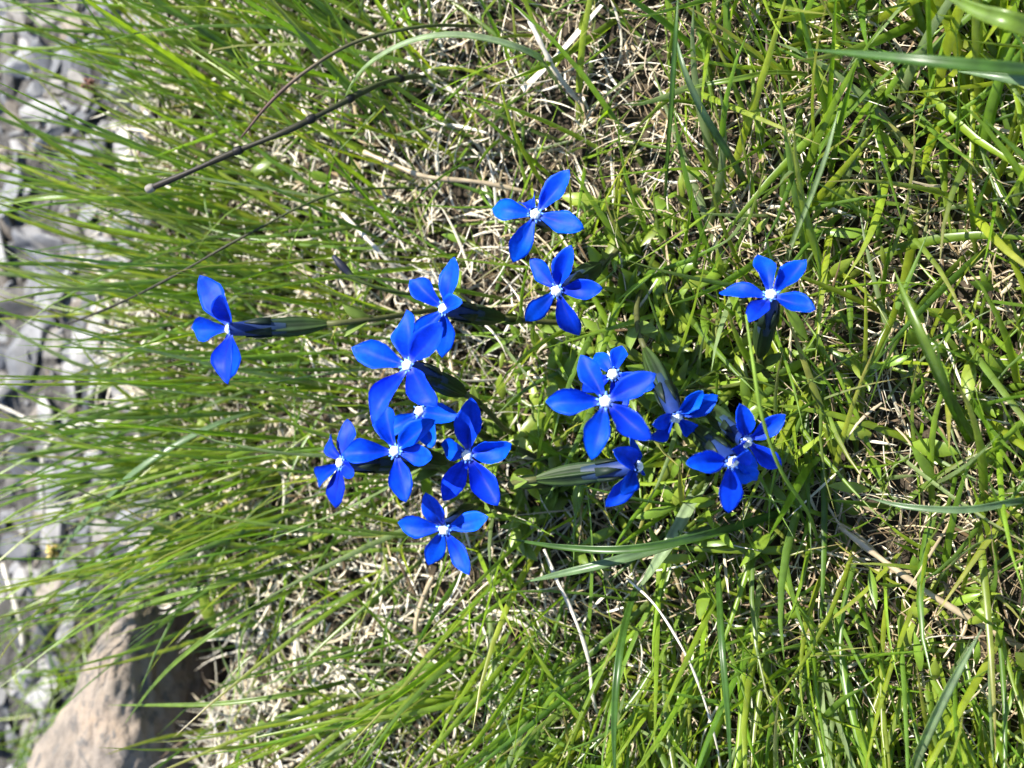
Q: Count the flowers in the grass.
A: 17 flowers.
